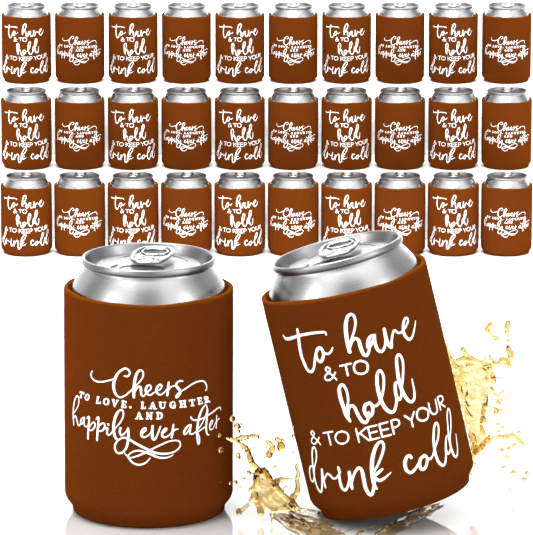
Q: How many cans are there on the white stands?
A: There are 32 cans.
